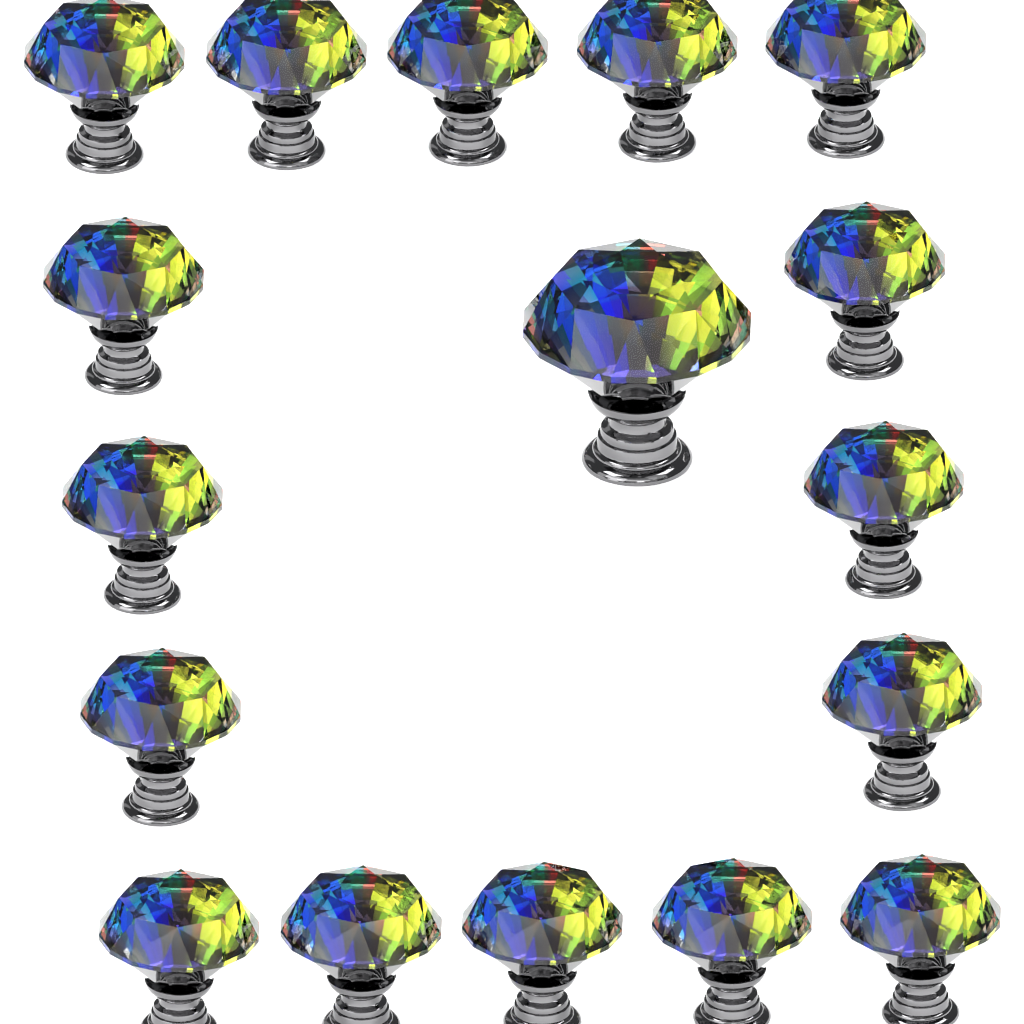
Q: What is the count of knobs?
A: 17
